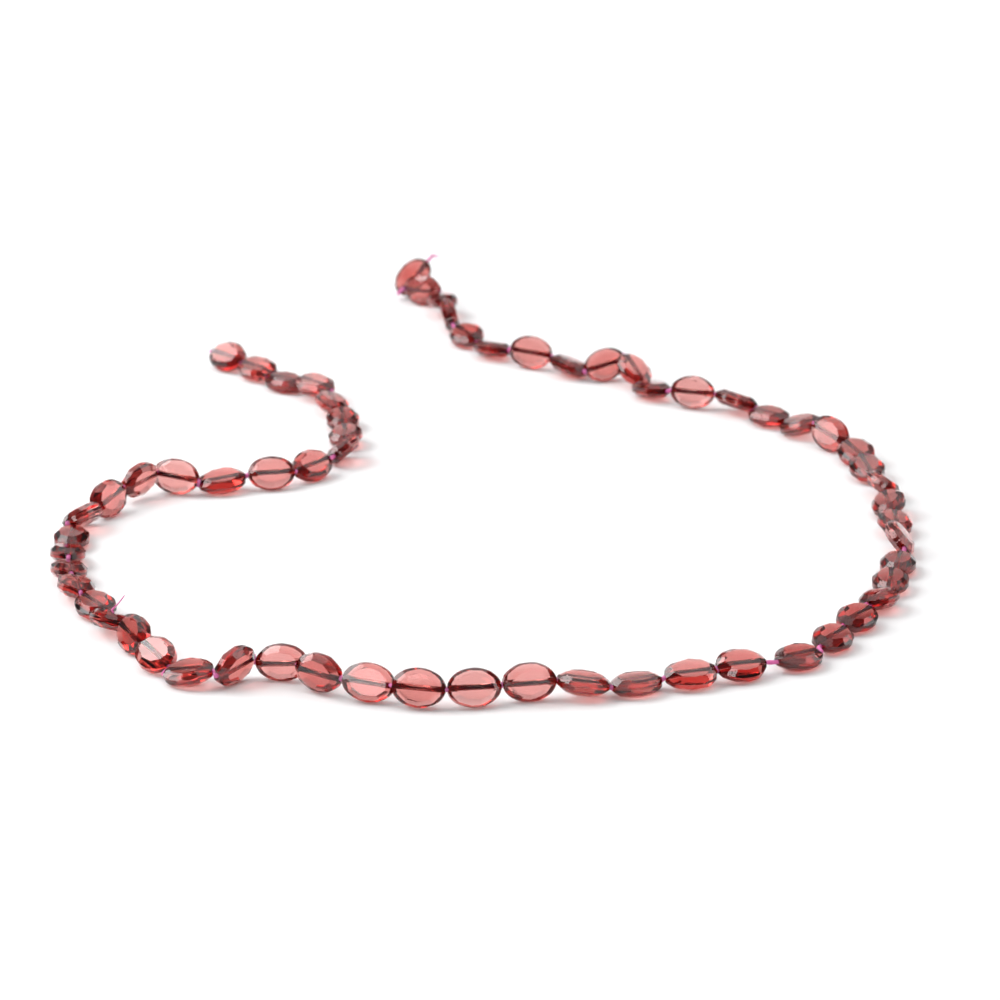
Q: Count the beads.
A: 63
